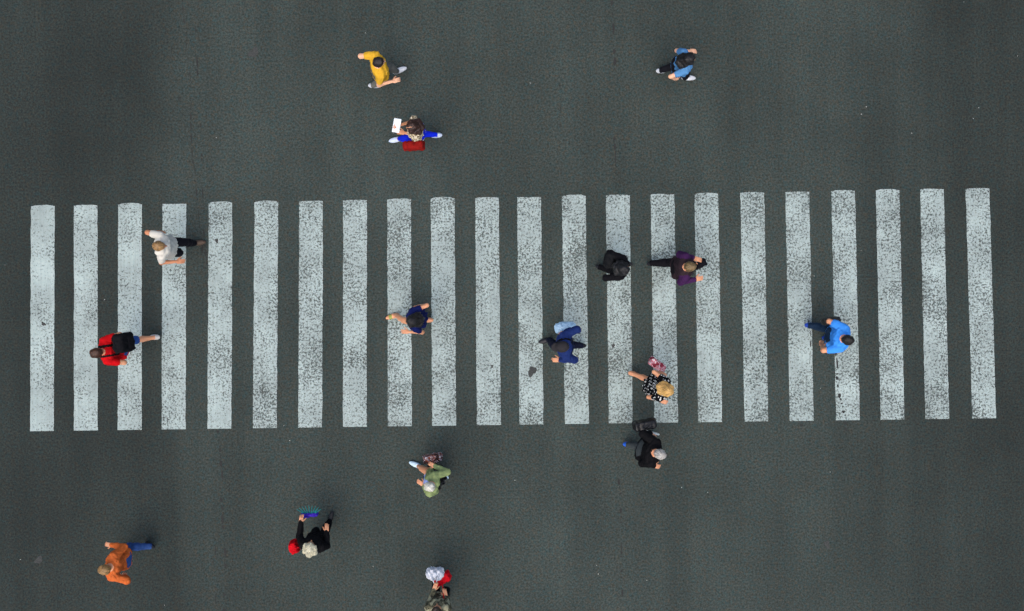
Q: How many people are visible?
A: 16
